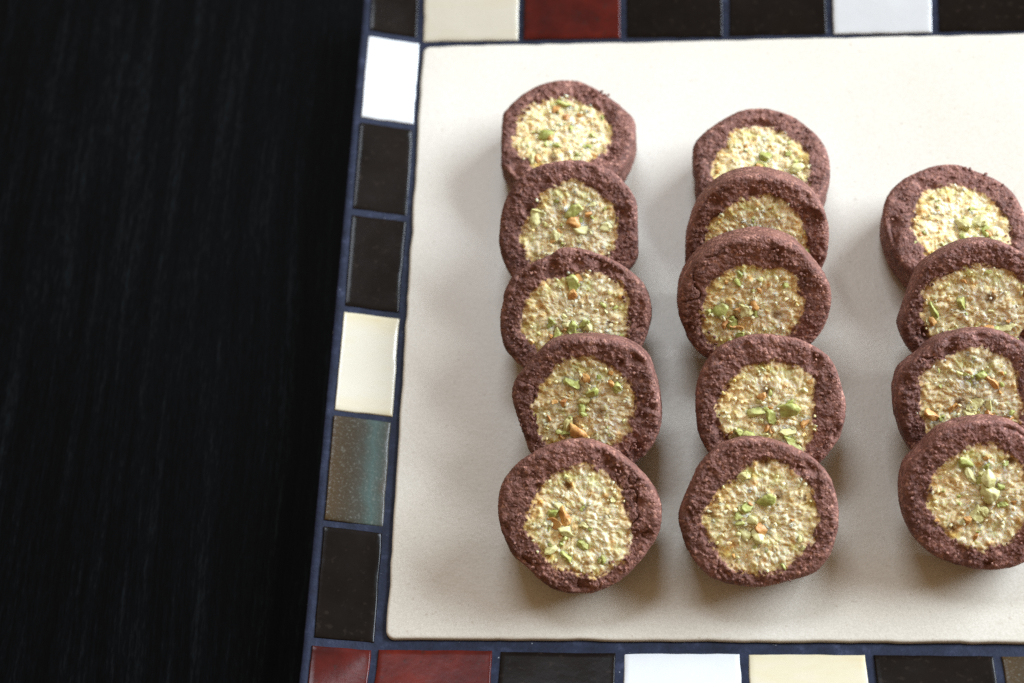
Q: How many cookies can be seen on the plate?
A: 14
